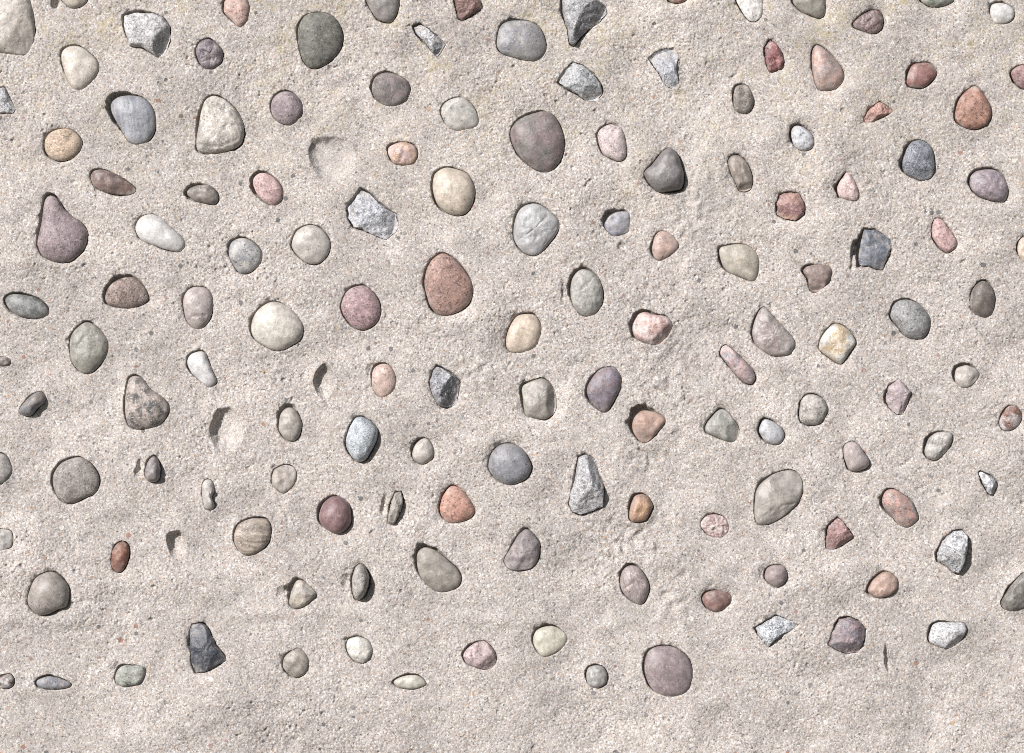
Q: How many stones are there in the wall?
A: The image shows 140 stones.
